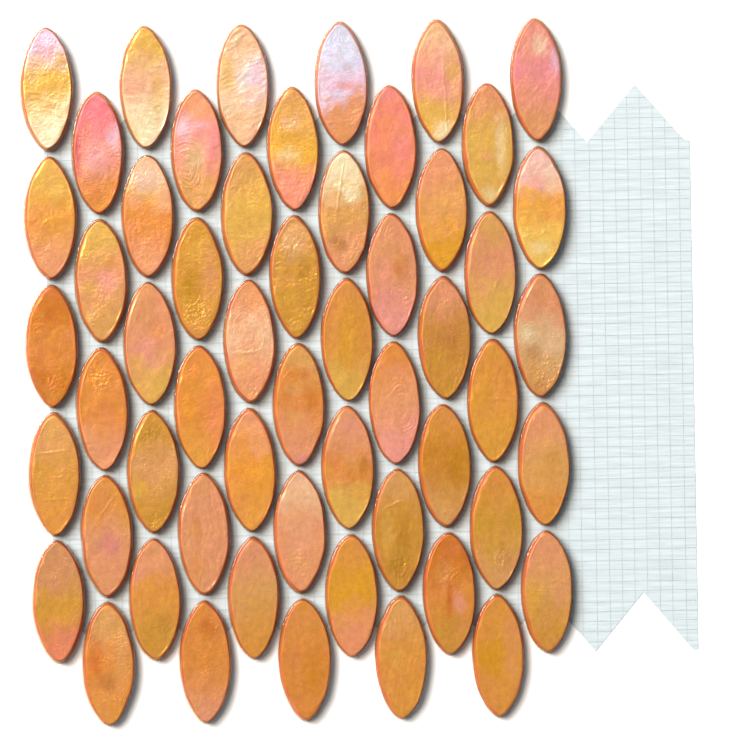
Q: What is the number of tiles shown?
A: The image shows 55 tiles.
